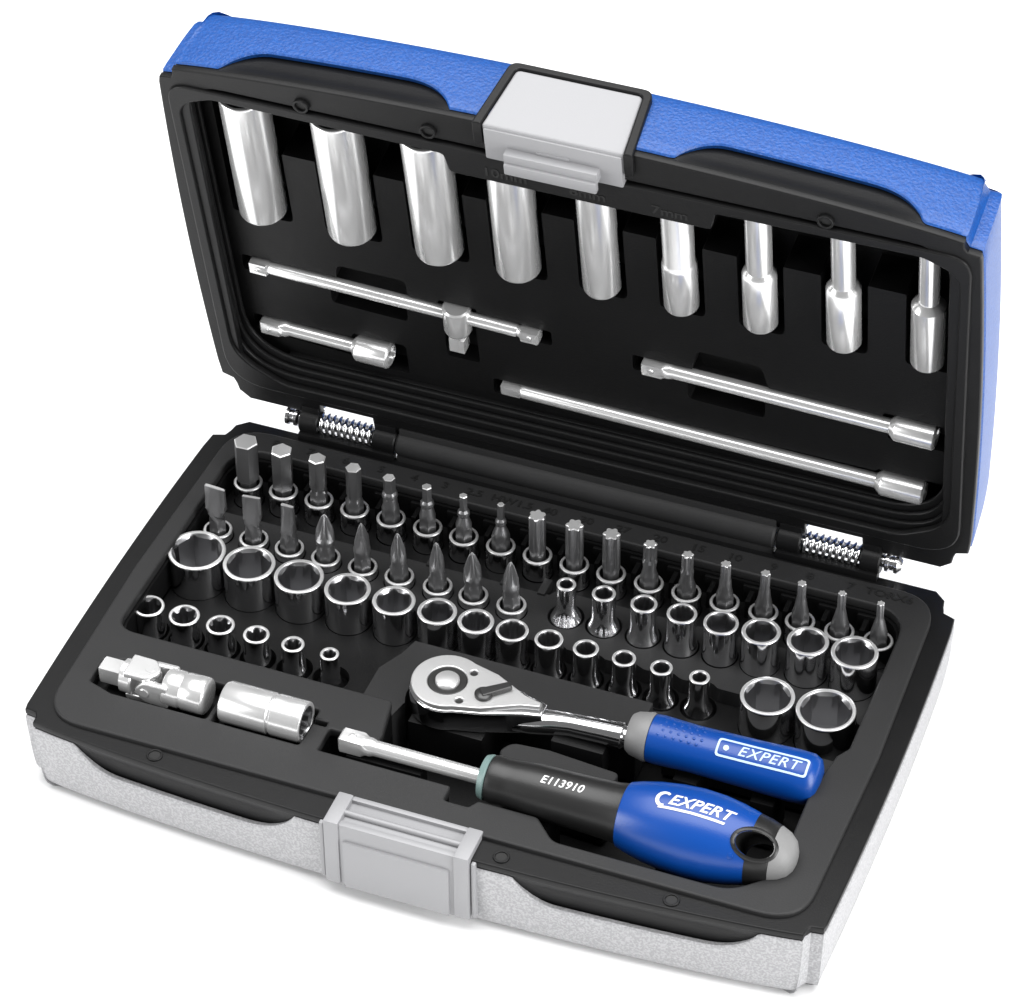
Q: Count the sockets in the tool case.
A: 39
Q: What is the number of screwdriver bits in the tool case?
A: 27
